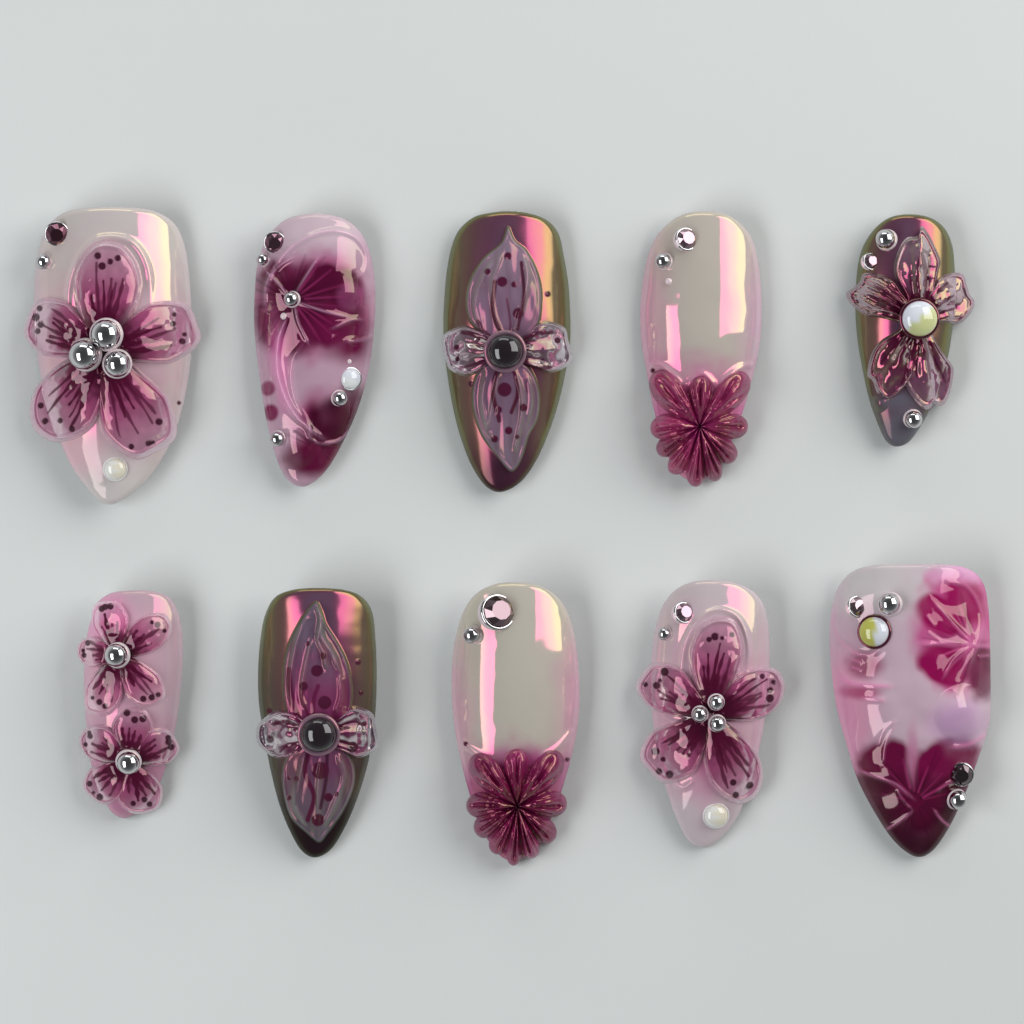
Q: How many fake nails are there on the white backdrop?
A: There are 10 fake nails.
